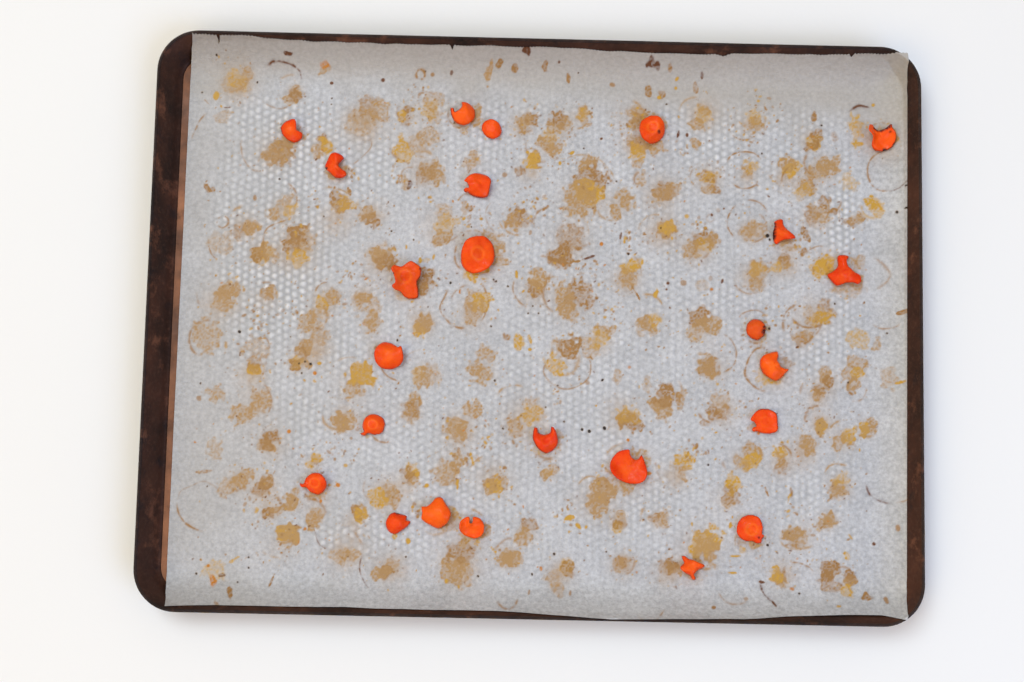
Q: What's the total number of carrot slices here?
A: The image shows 24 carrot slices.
